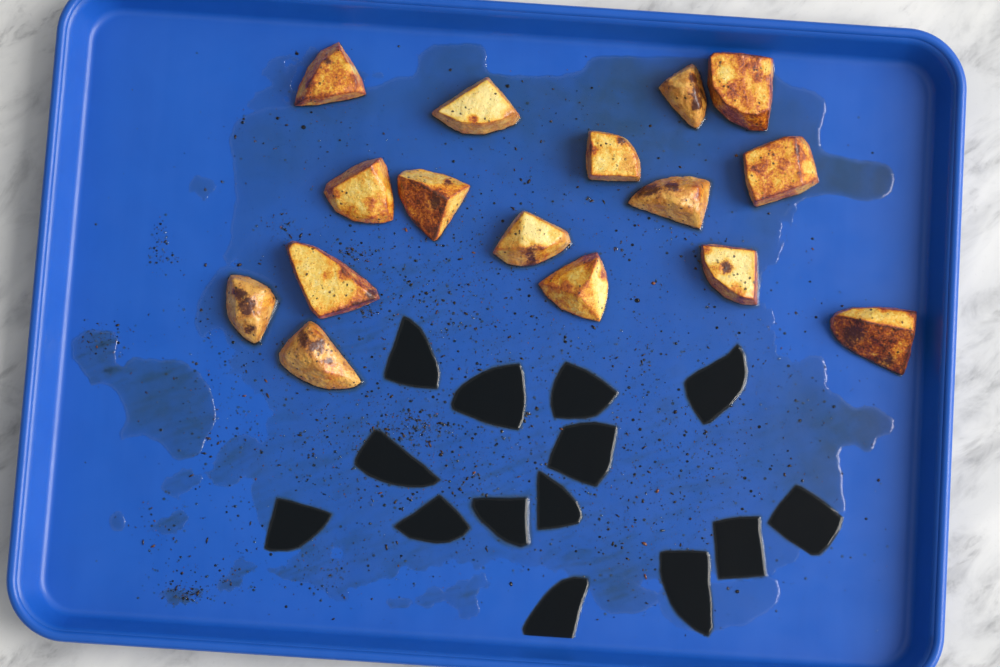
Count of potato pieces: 16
